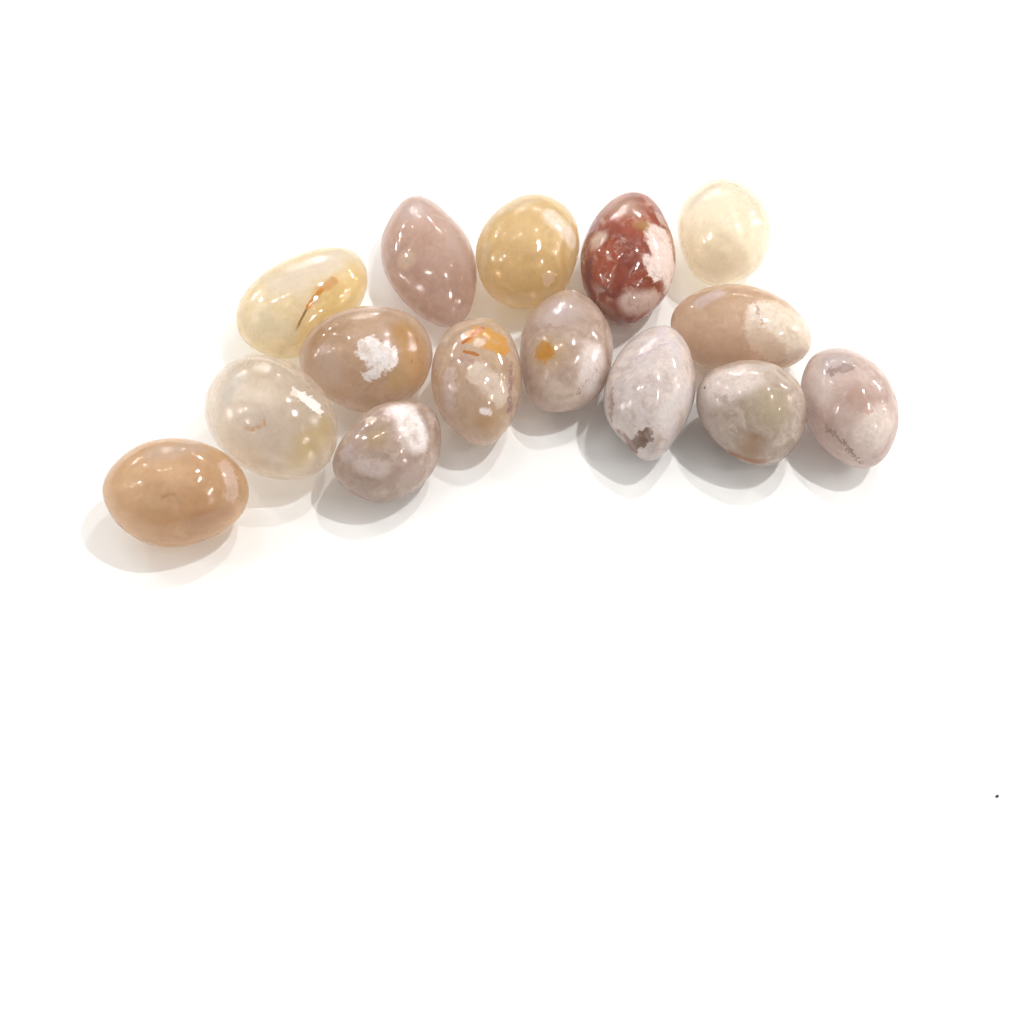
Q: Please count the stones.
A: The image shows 15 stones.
